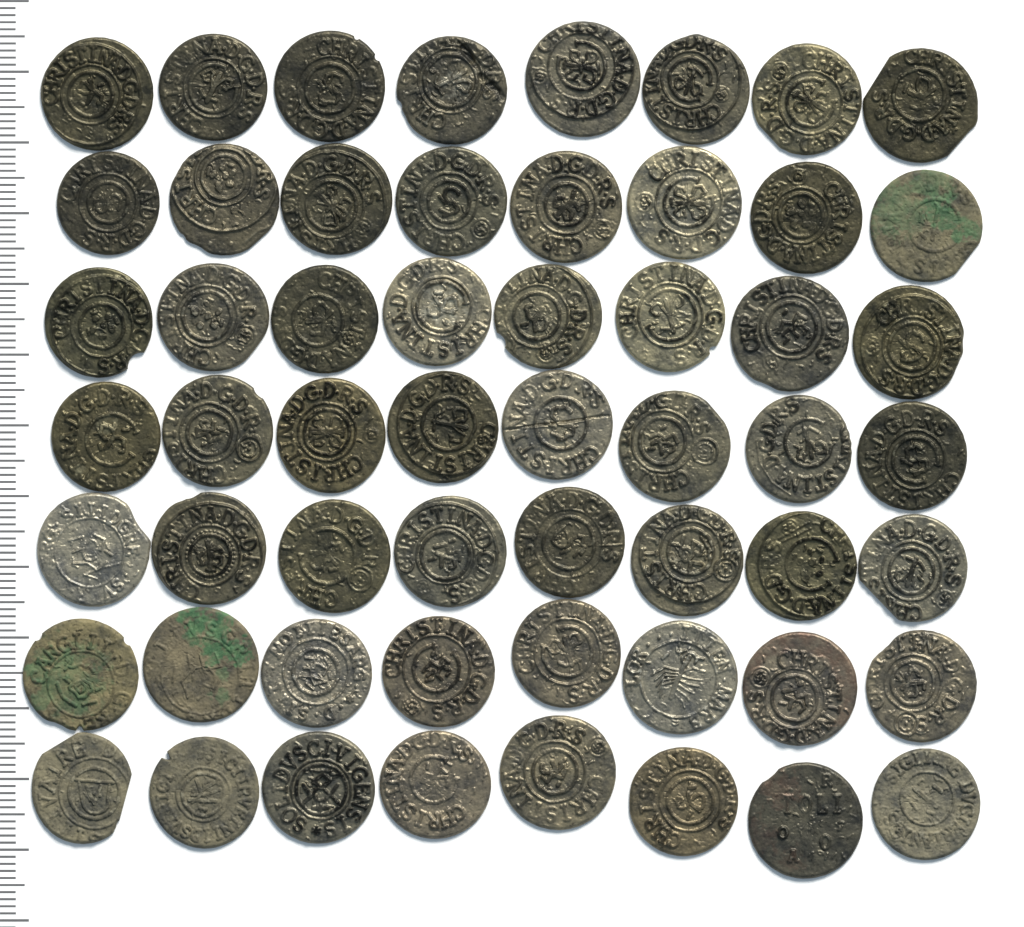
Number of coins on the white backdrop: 56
